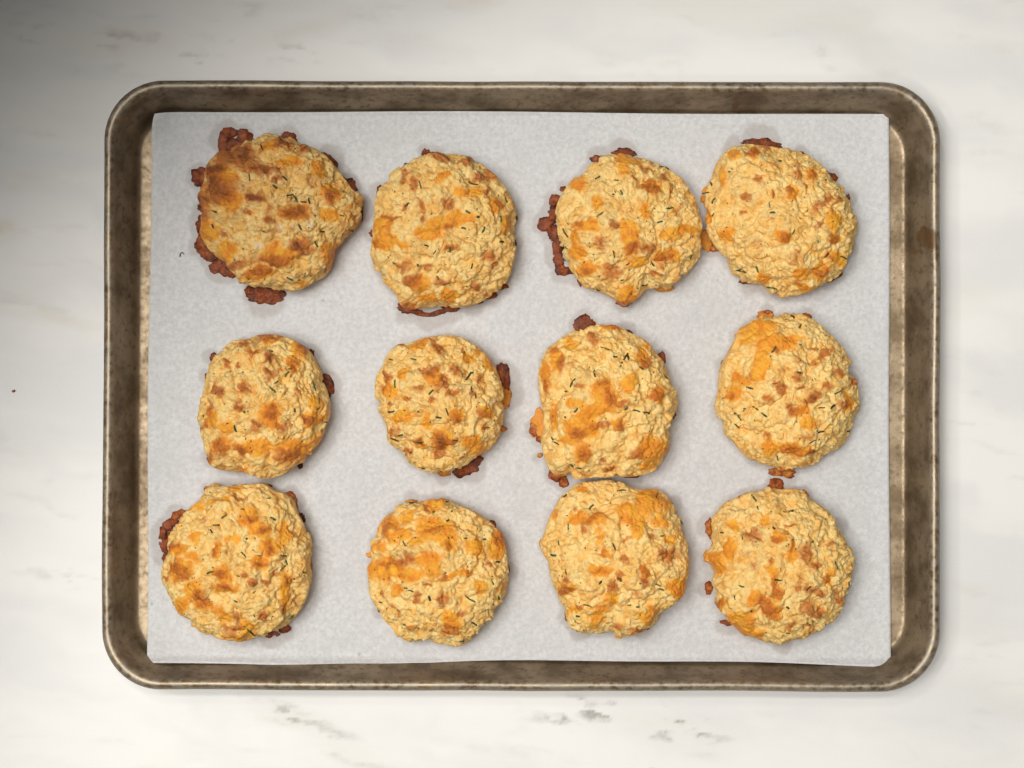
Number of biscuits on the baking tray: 12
